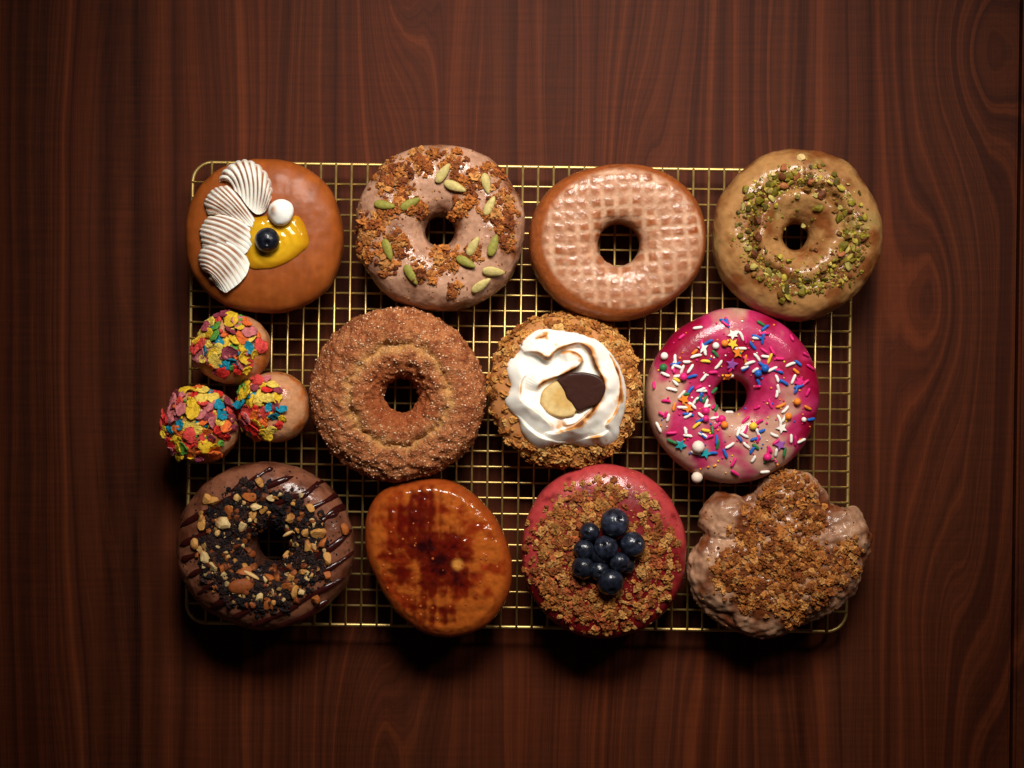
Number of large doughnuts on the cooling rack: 11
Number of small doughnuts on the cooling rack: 3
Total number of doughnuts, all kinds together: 14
